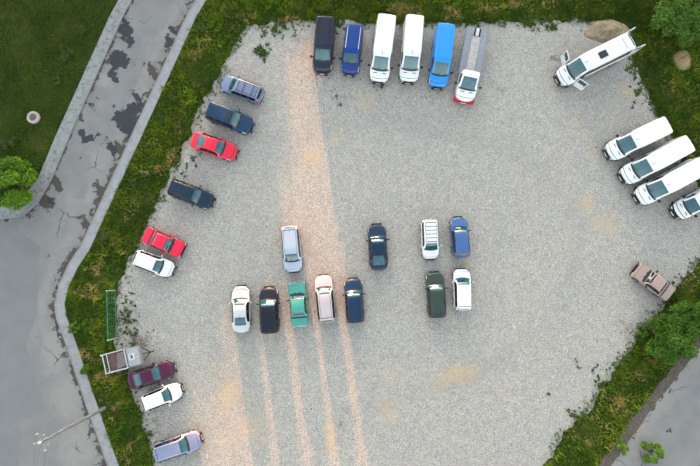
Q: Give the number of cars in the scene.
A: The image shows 21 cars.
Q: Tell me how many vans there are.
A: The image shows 10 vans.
